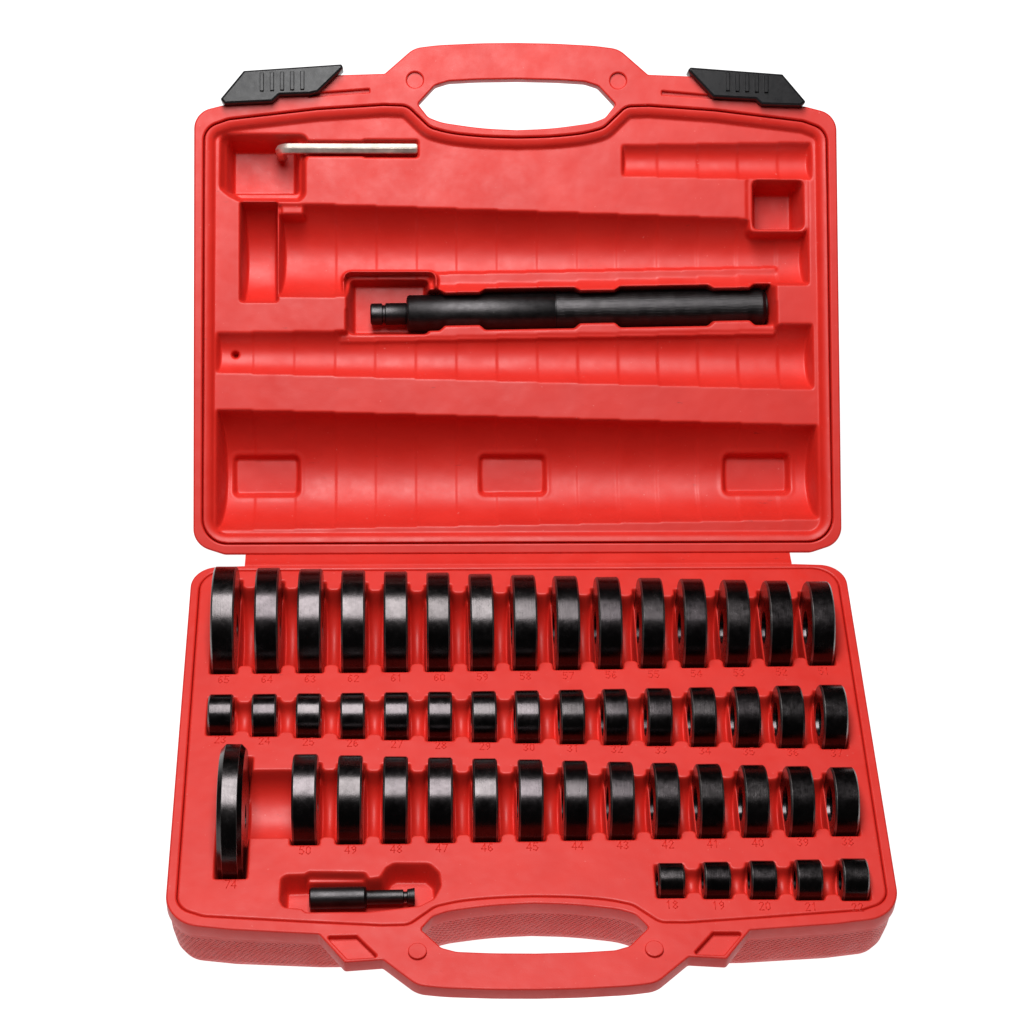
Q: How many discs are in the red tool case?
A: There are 49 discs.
